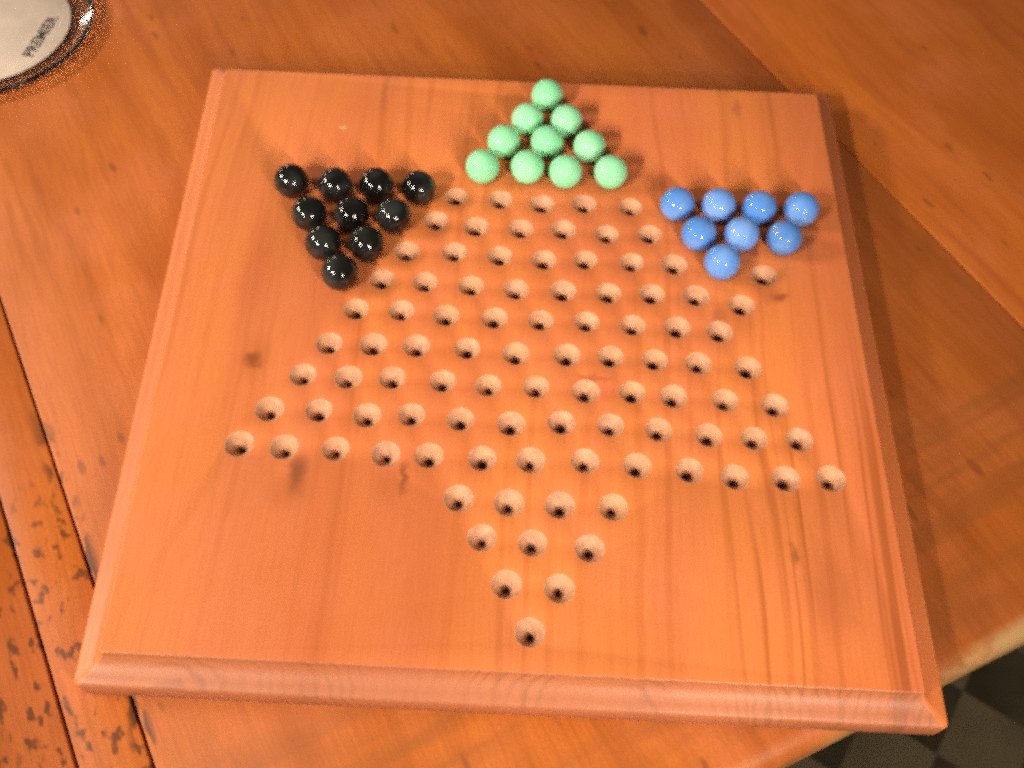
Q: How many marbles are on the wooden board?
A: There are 28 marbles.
